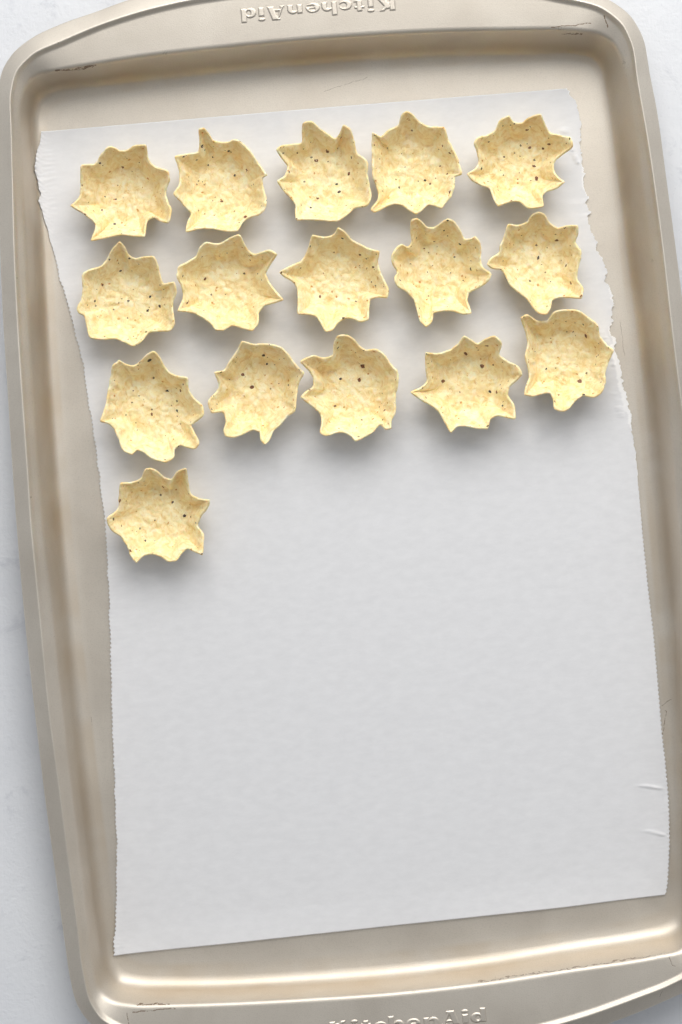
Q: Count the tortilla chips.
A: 16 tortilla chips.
